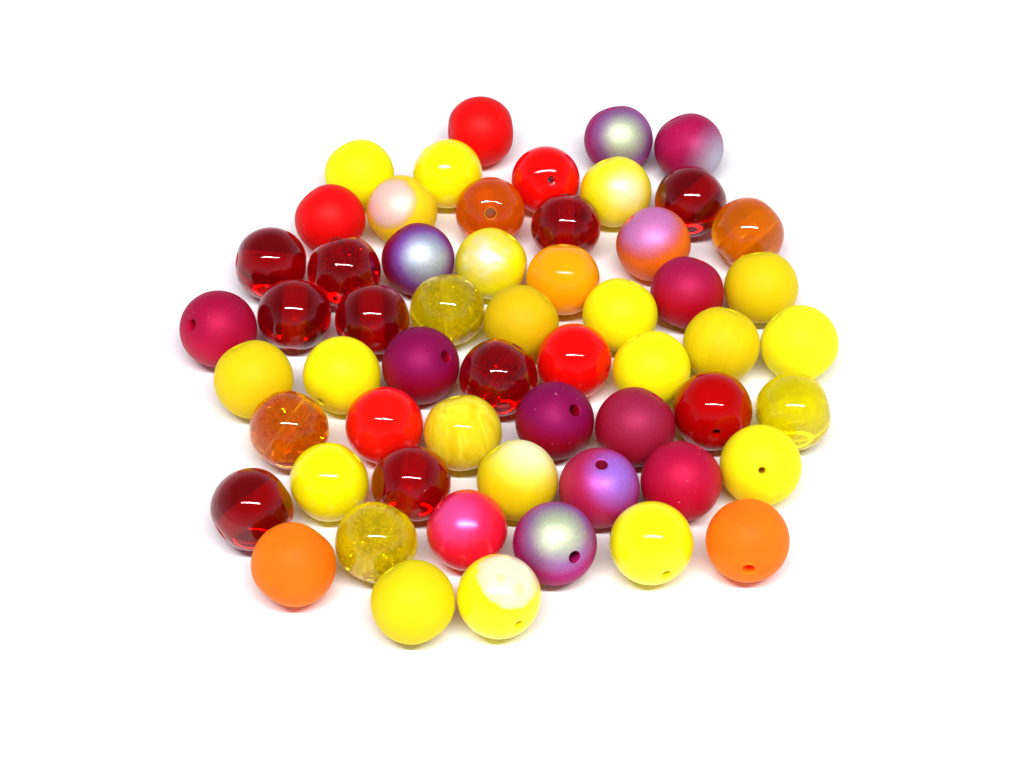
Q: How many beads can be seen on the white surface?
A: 57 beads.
